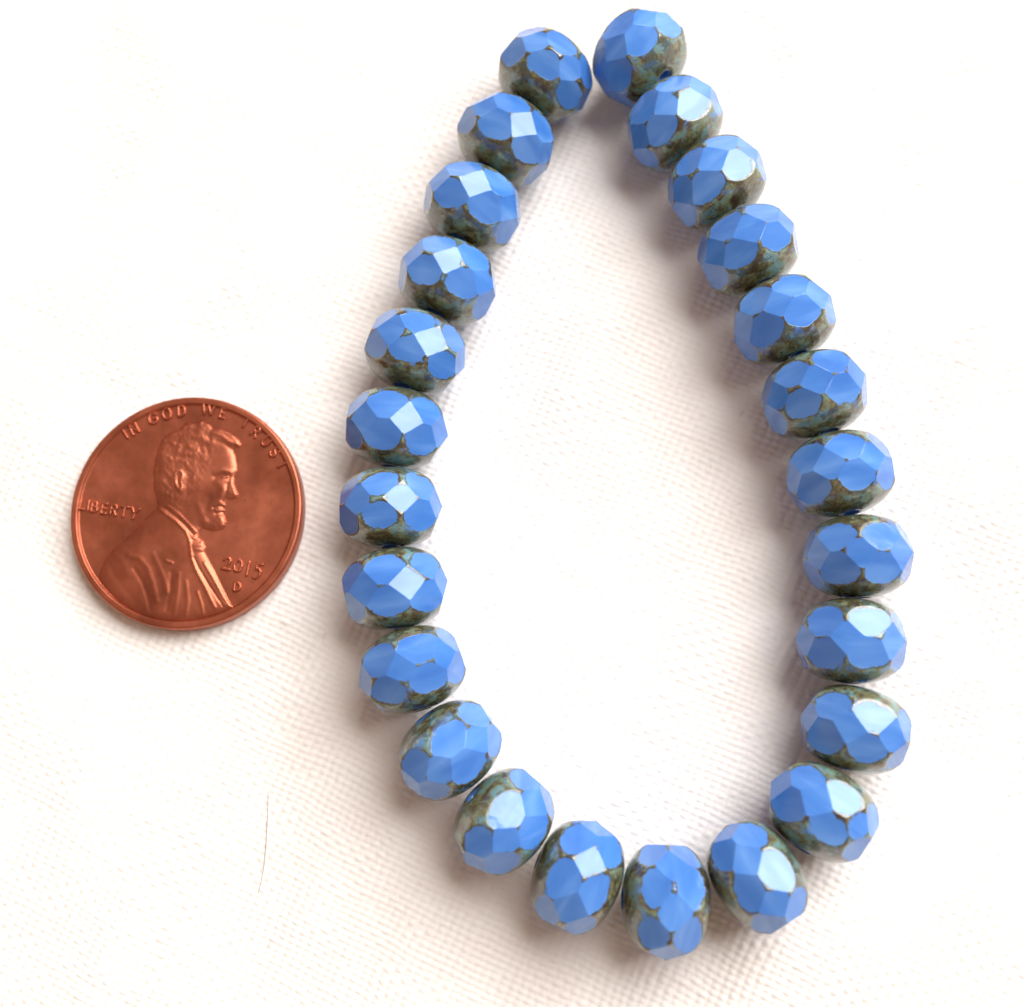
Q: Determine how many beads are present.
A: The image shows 25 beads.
